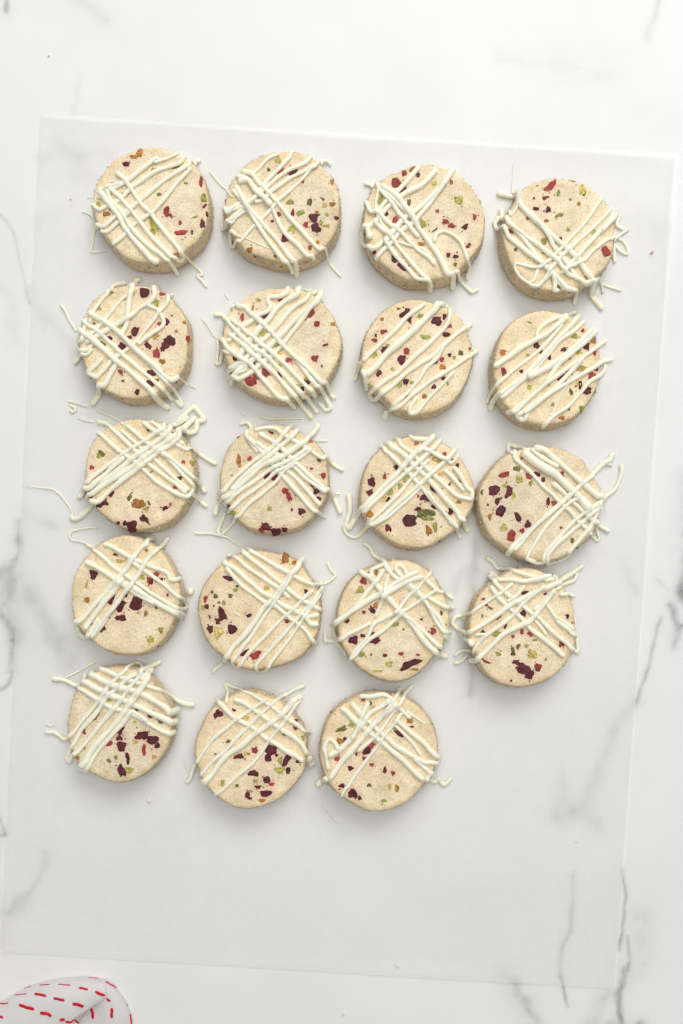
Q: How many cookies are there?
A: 19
